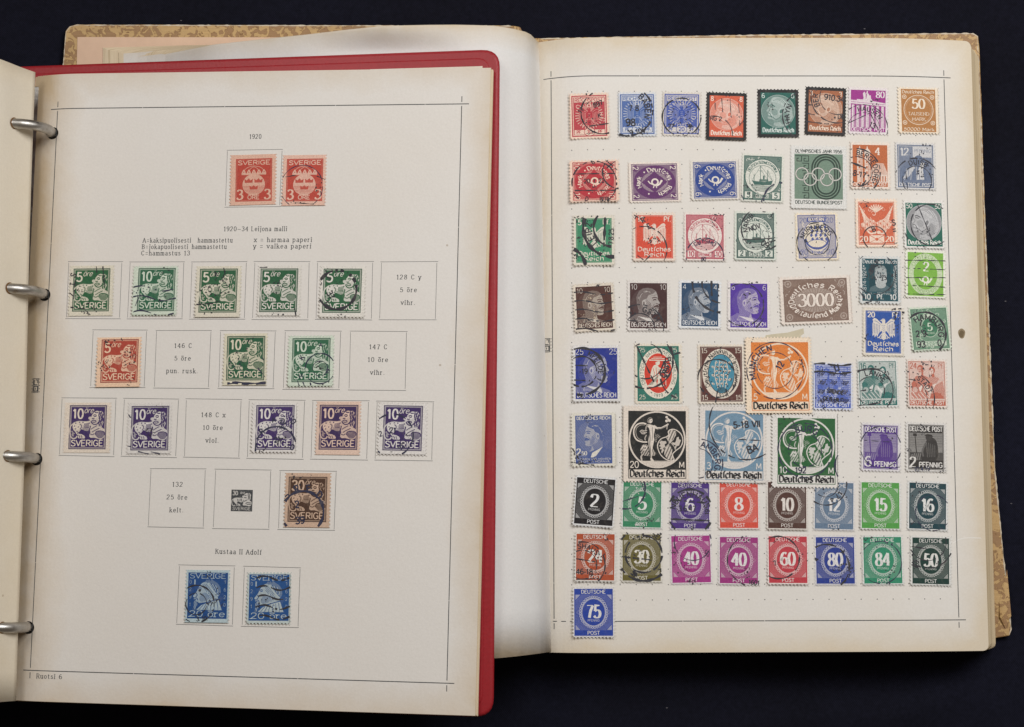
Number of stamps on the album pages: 79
